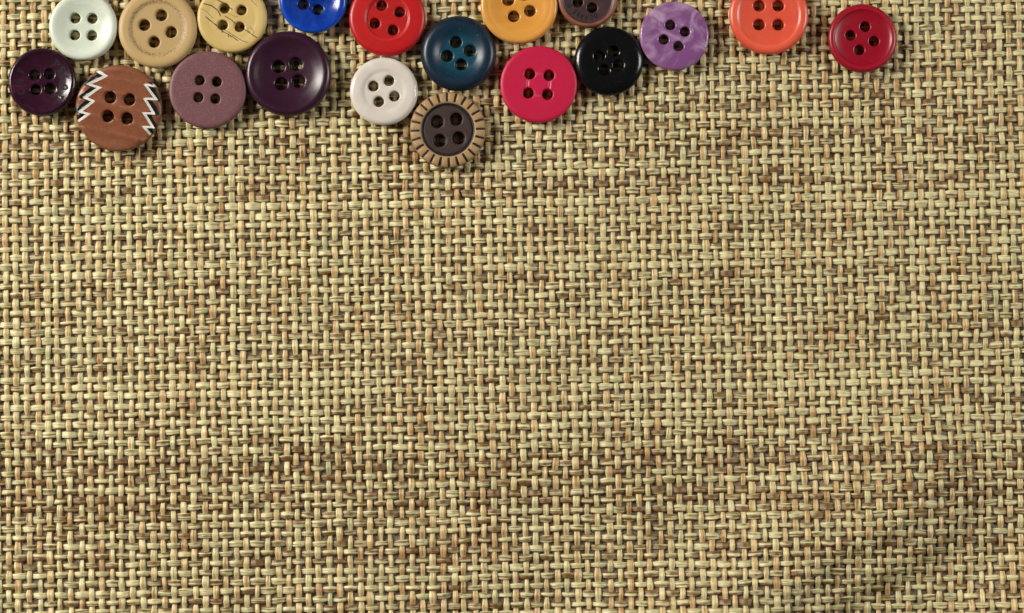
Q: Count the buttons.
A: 19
